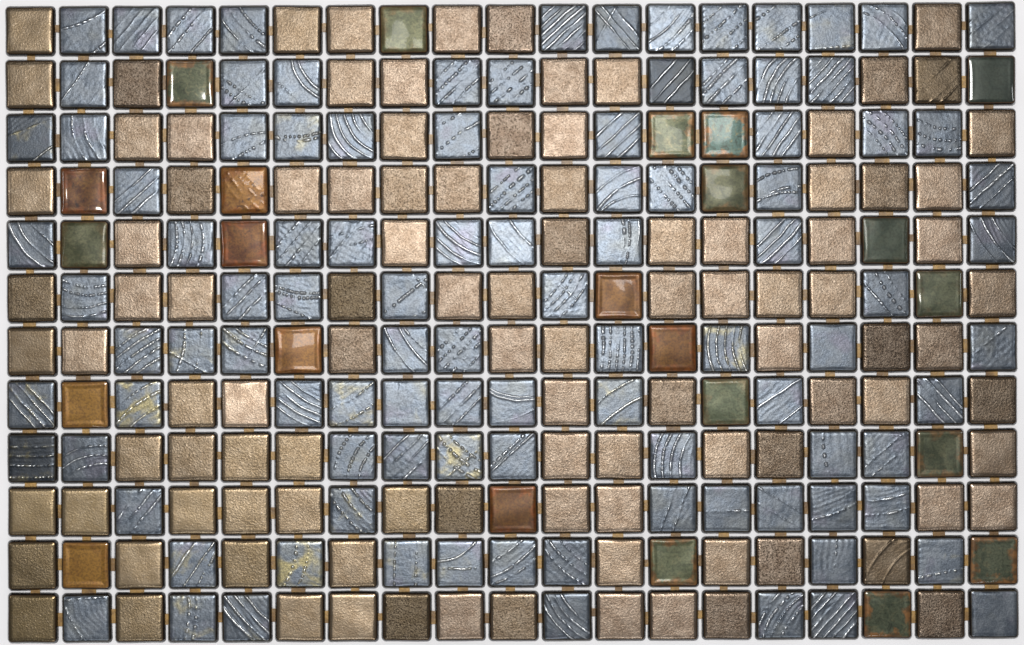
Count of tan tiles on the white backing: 103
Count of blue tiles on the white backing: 102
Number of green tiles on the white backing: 14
